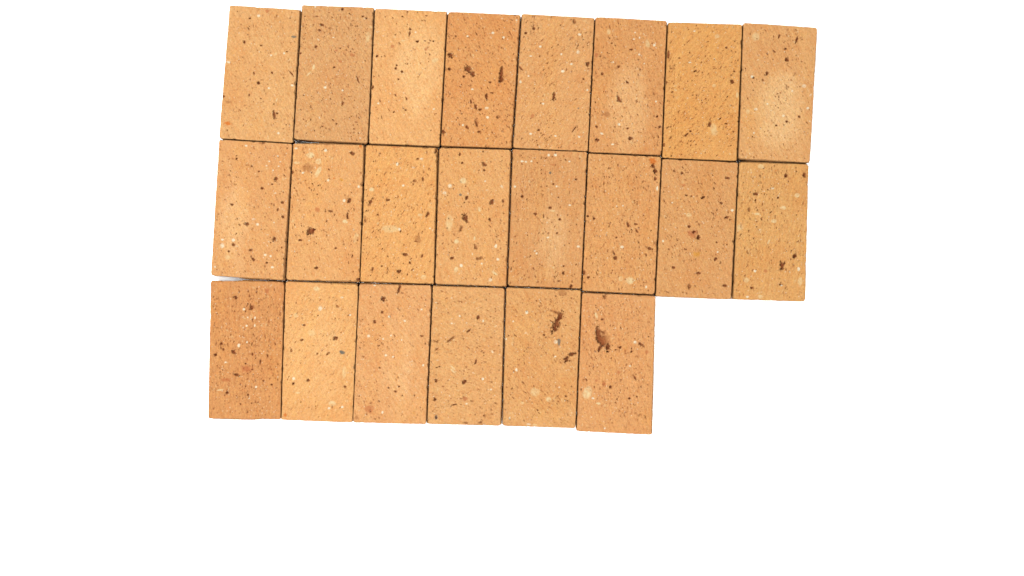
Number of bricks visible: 22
